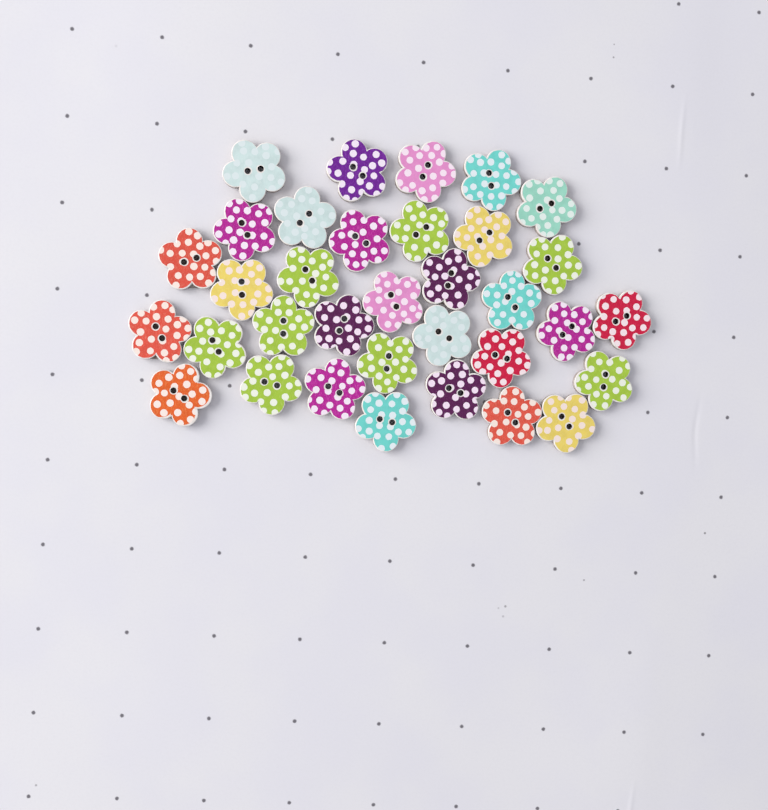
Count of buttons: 34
